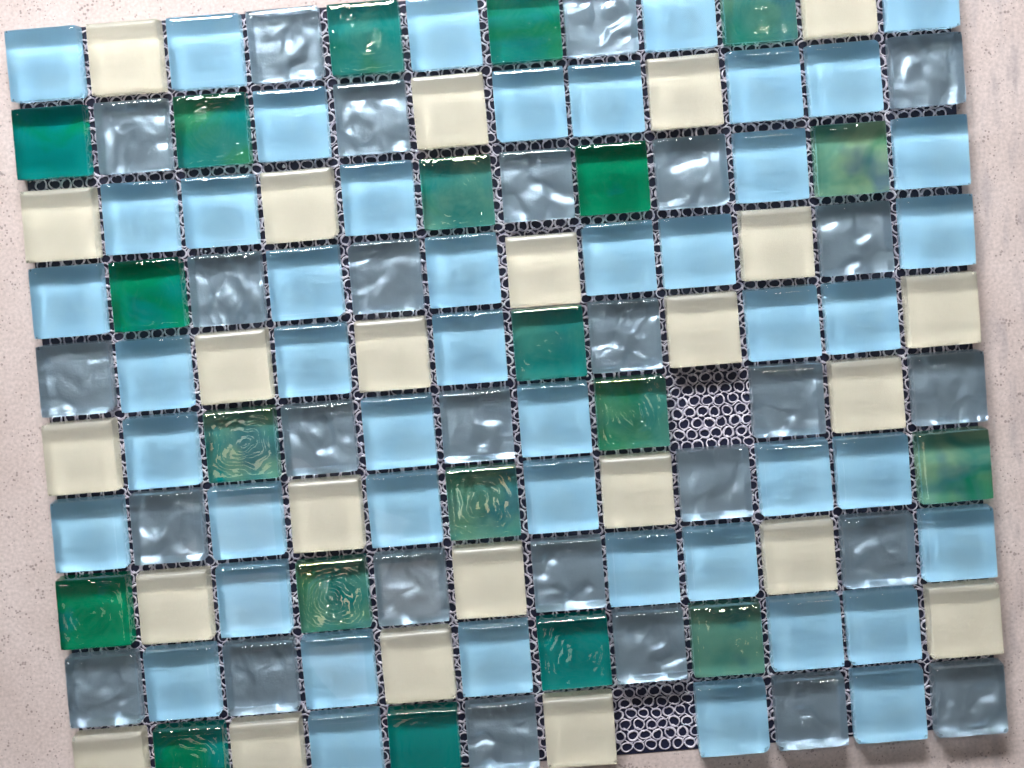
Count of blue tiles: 47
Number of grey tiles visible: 27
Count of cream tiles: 24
